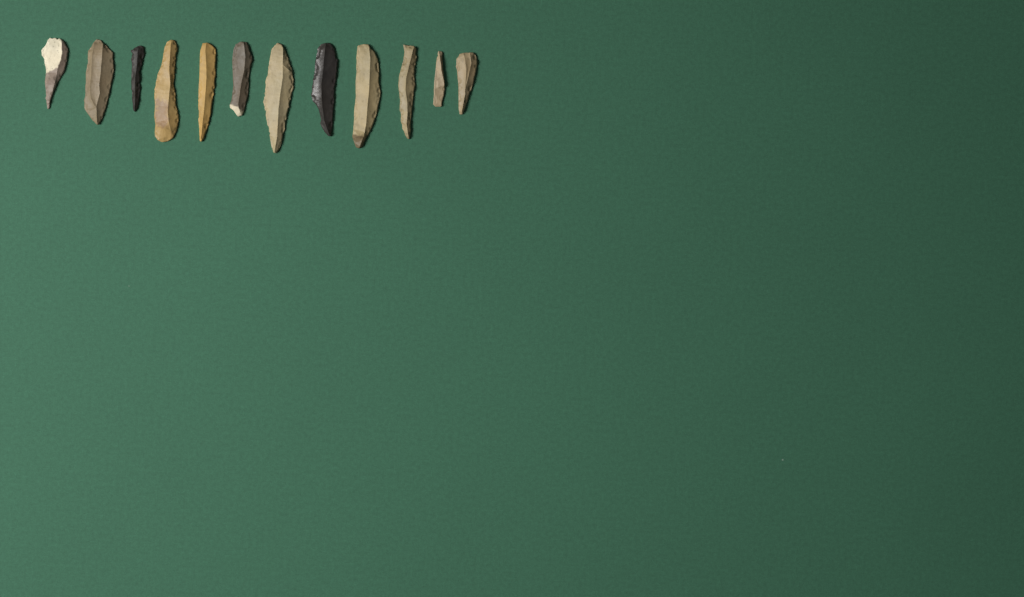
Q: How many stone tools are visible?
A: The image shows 12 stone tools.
